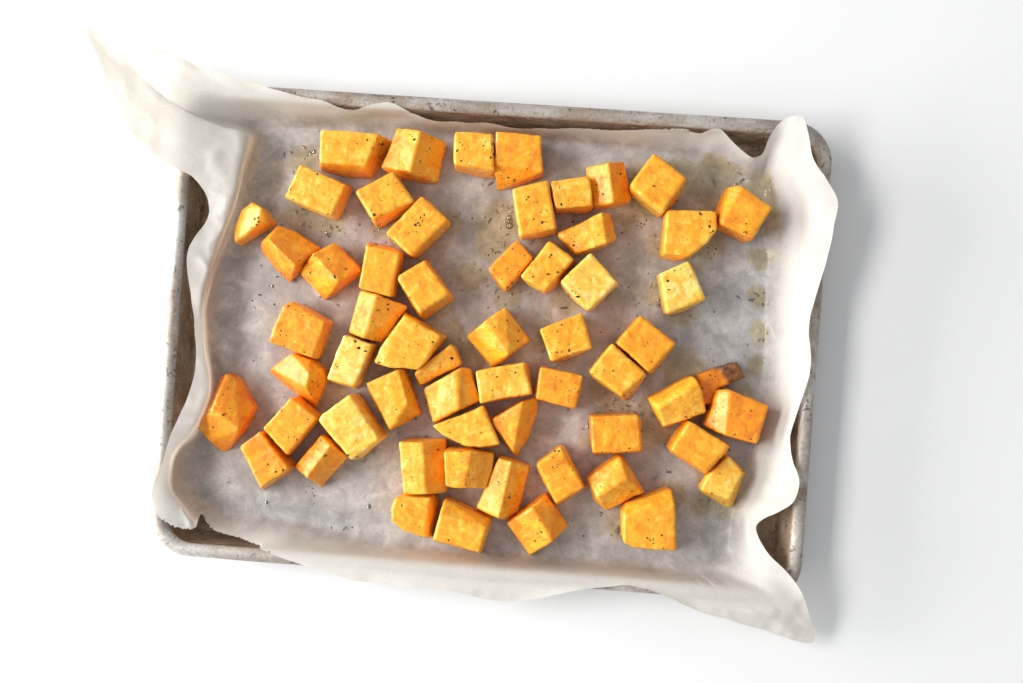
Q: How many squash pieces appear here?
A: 59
